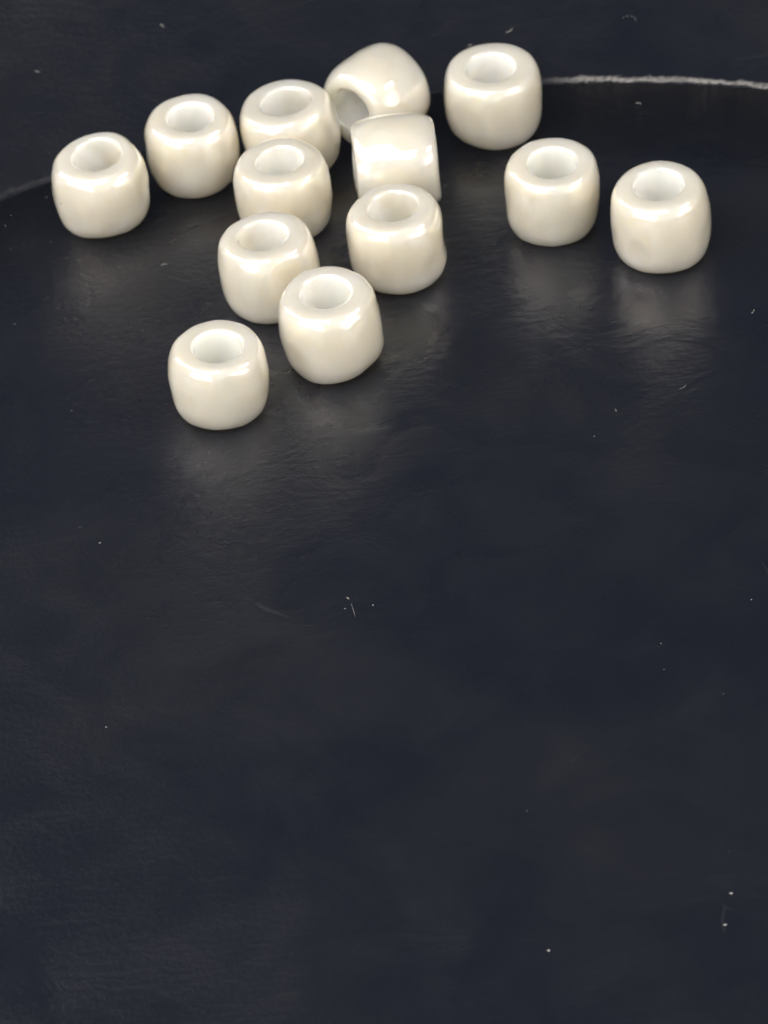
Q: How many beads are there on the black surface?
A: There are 13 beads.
